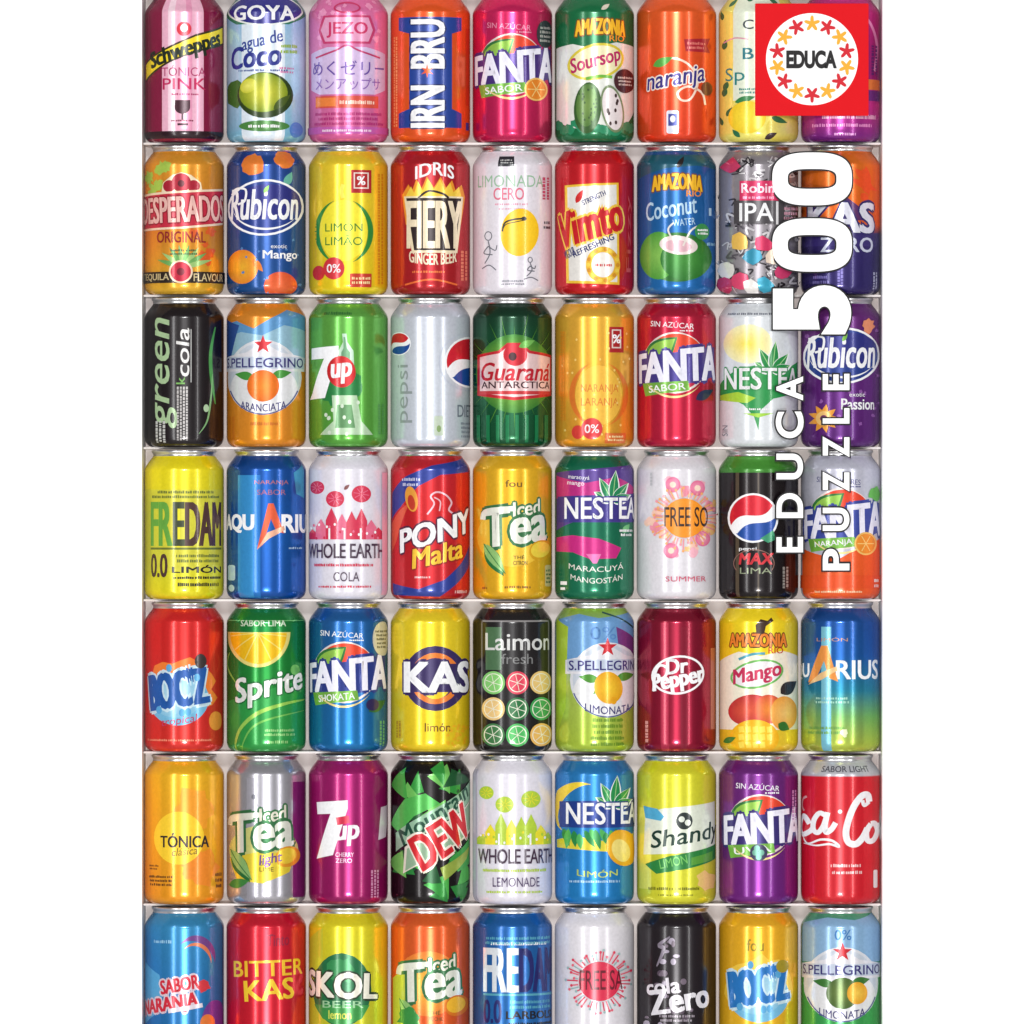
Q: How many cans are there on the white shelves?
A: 63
